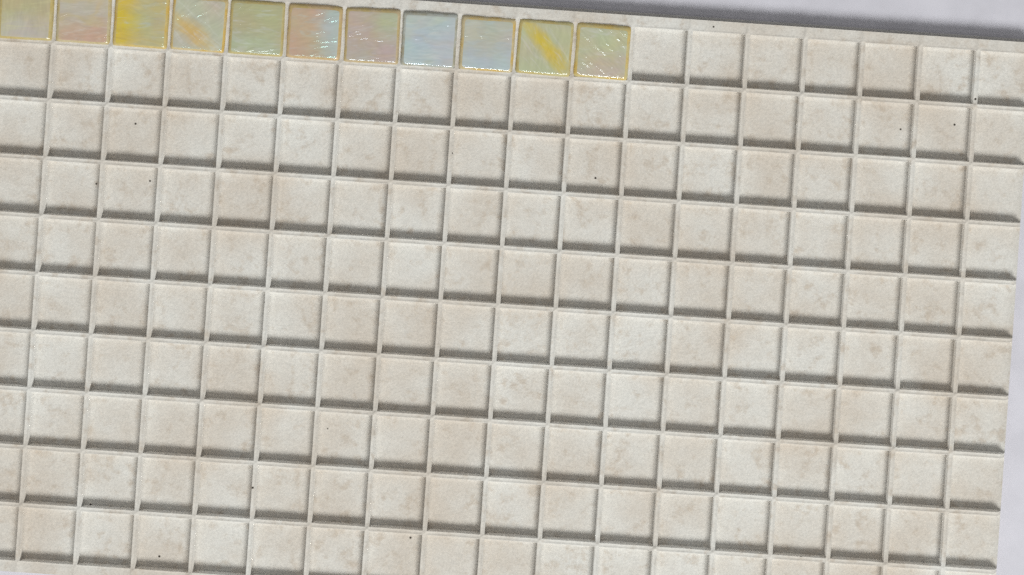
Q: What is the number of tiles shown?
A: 11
